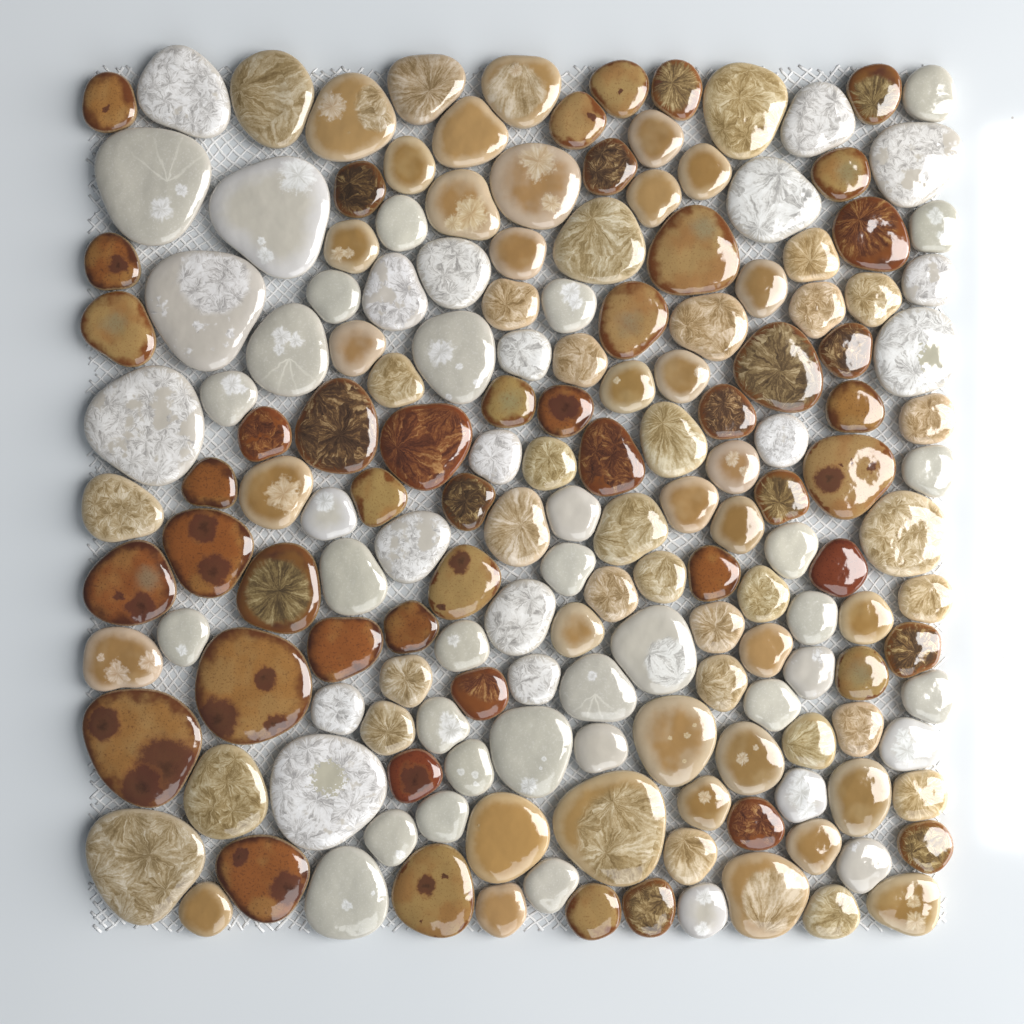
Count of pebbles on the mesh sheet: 169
